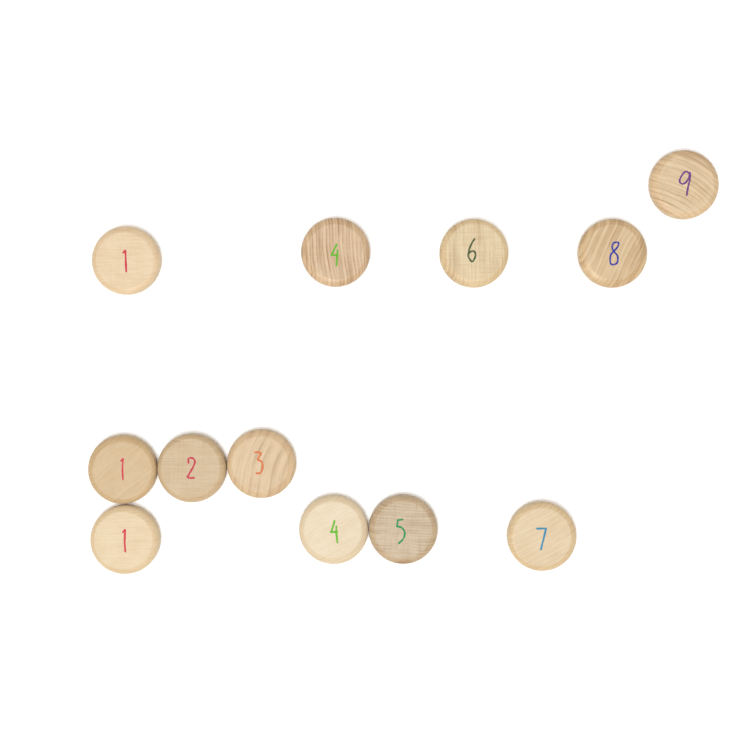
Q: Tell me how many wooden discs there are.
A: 12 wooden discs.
